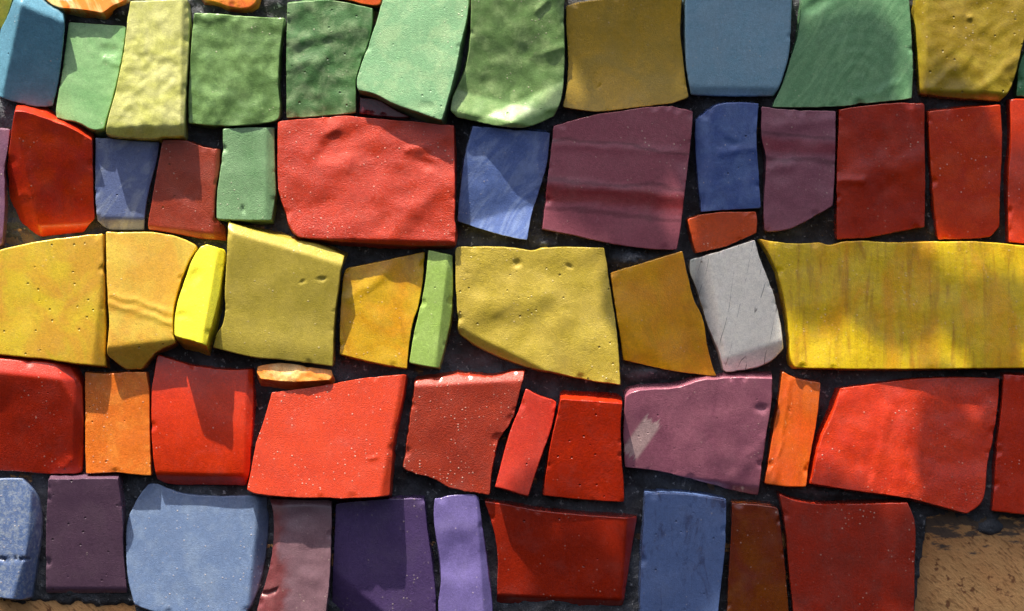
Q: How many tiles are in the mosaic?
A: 63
